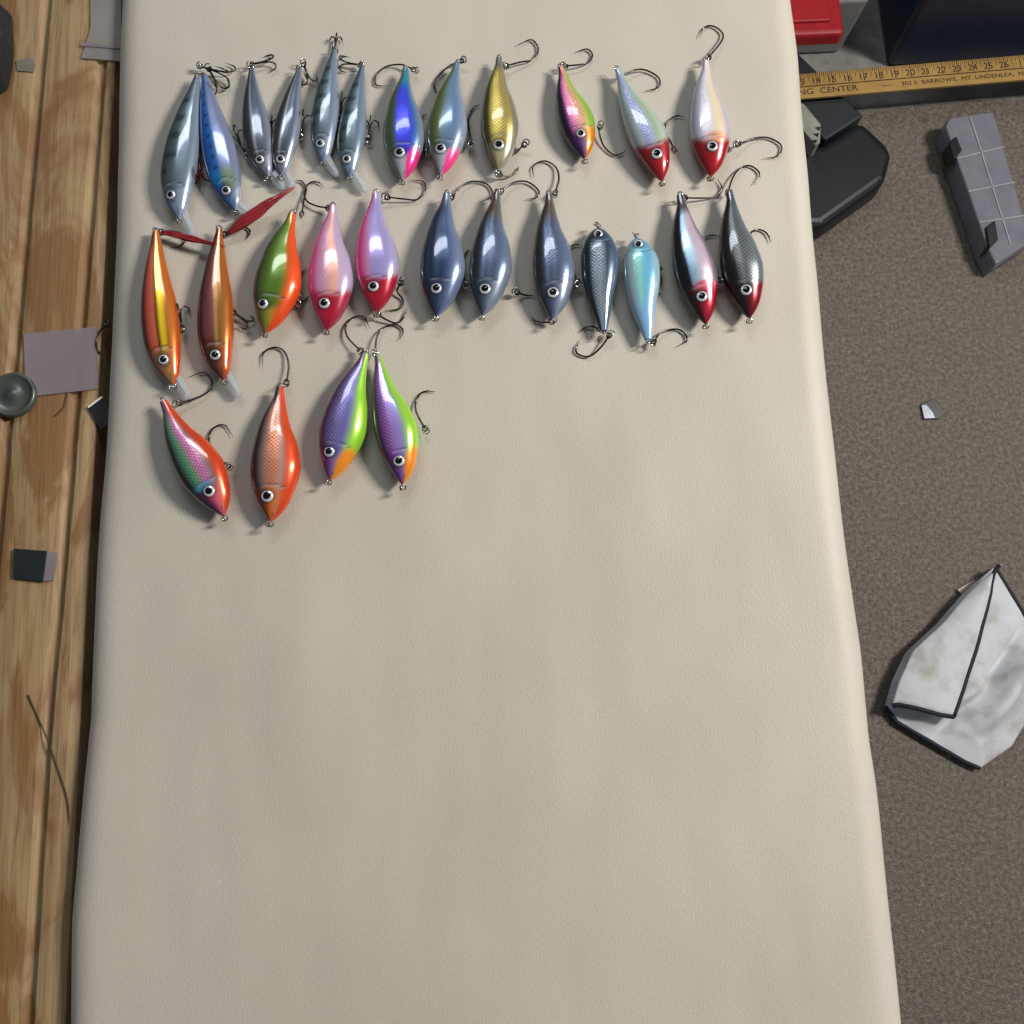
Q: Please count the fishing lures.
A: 28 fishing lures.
